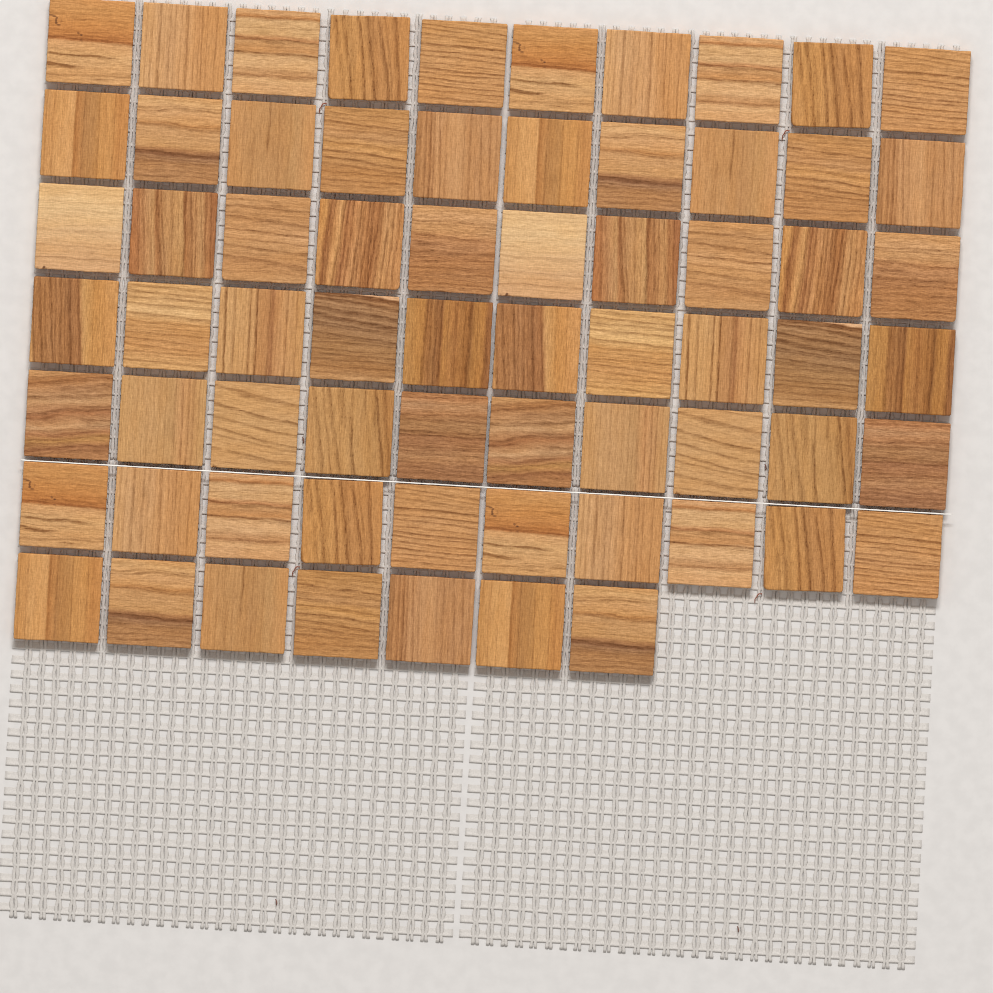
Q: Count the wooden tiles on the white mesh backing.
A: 67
